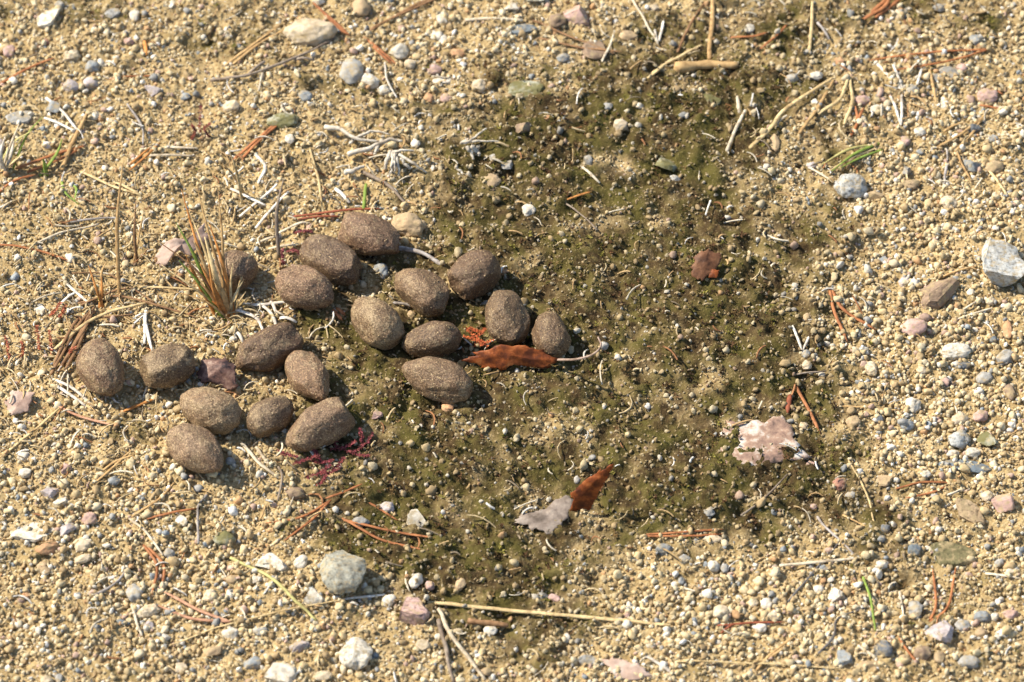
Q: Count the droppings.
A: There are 19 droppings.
